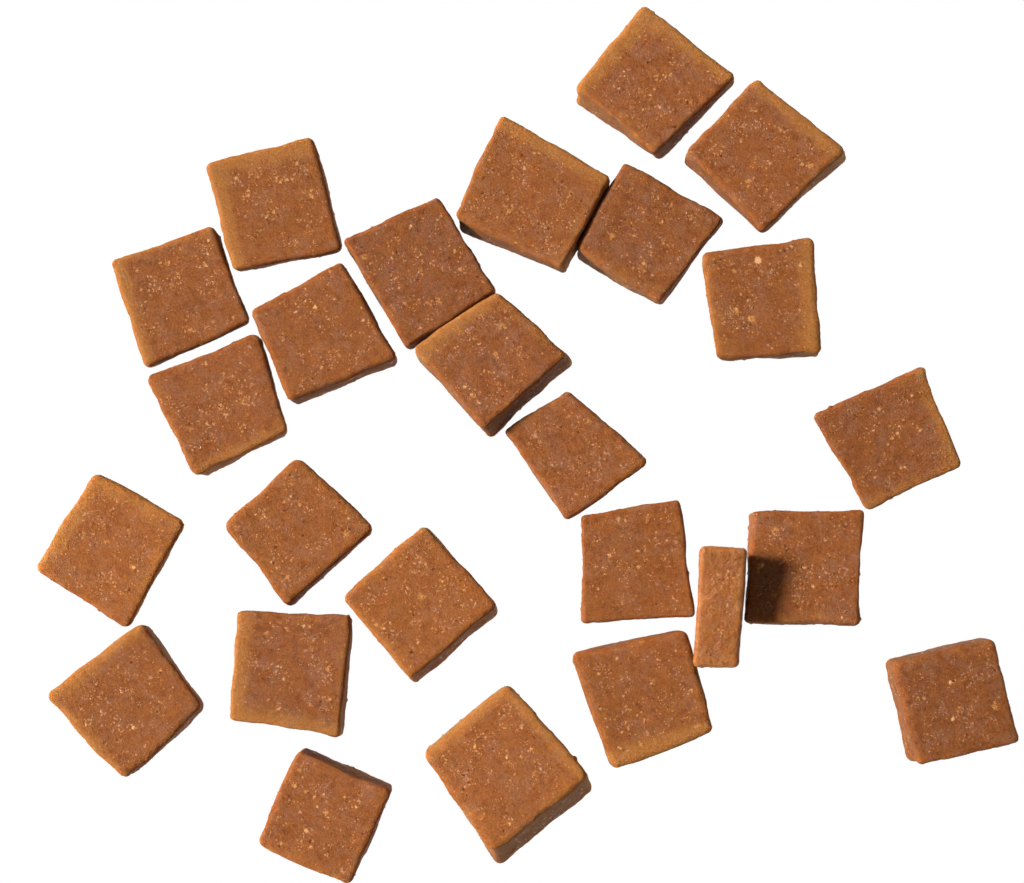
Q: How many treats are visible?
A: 25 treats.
